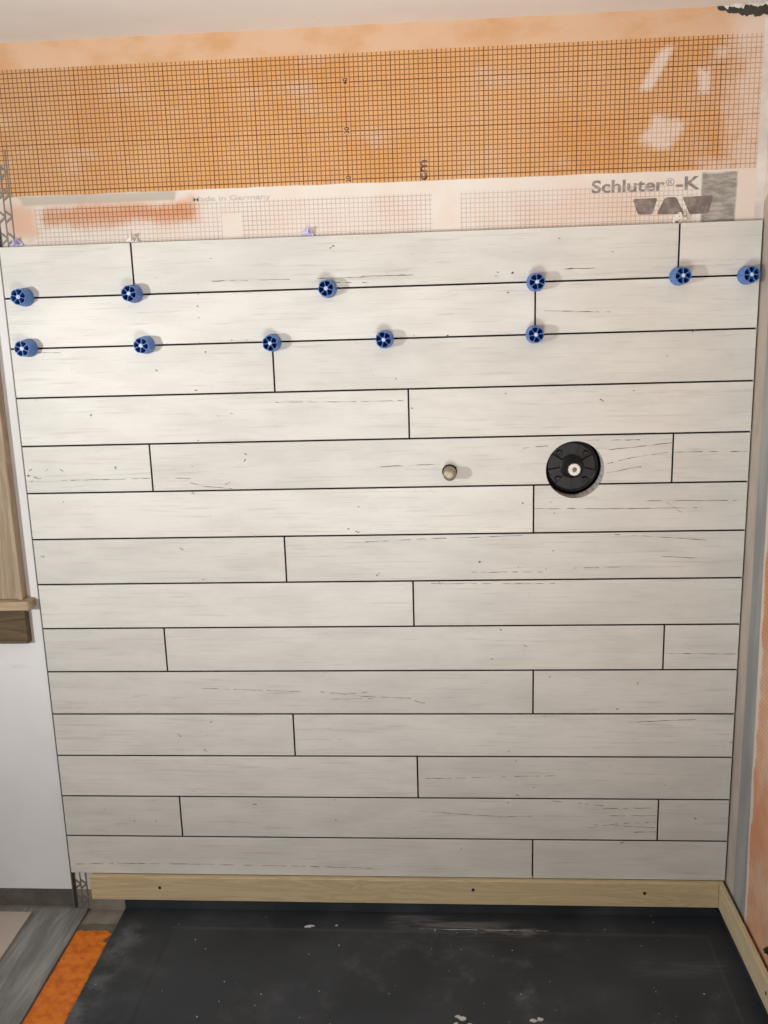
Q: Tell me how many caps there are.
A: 11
